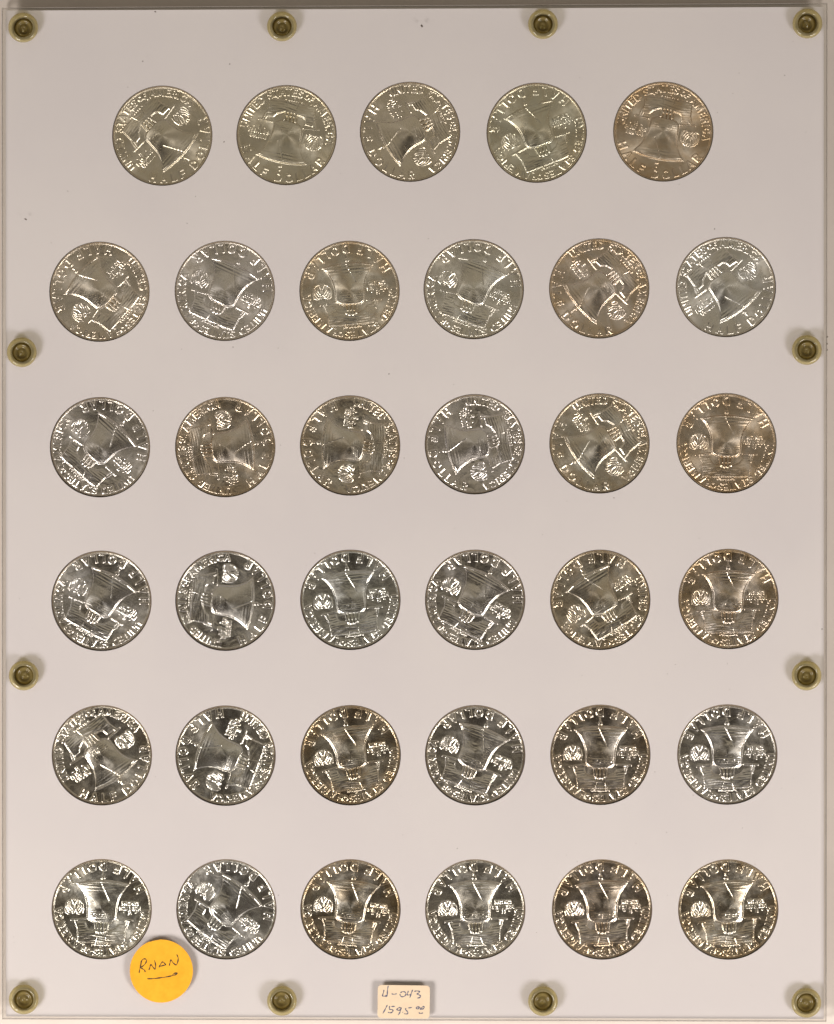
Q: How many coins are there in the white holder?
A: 35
